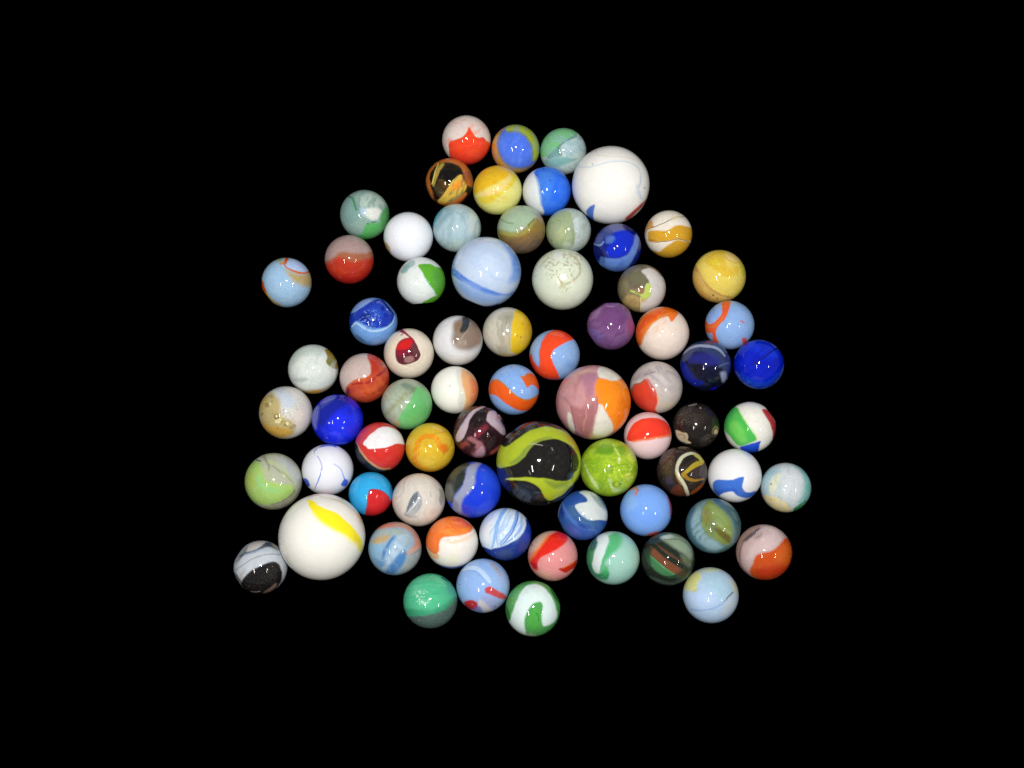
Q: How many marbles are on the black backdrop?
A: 72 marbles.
